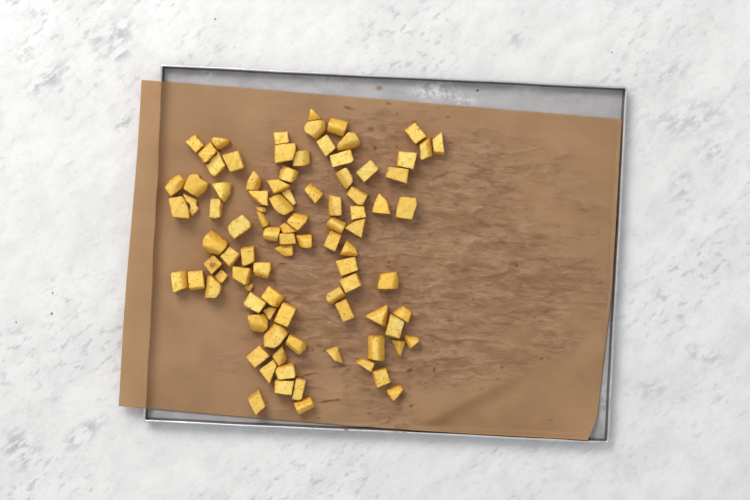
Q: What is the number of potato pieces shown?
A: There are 93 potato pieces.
